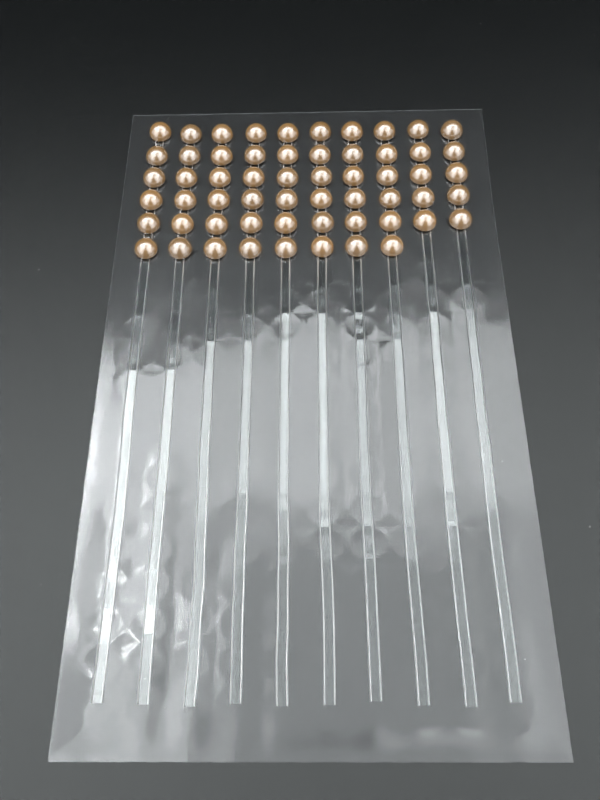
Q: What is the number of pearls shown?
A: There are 58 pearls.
